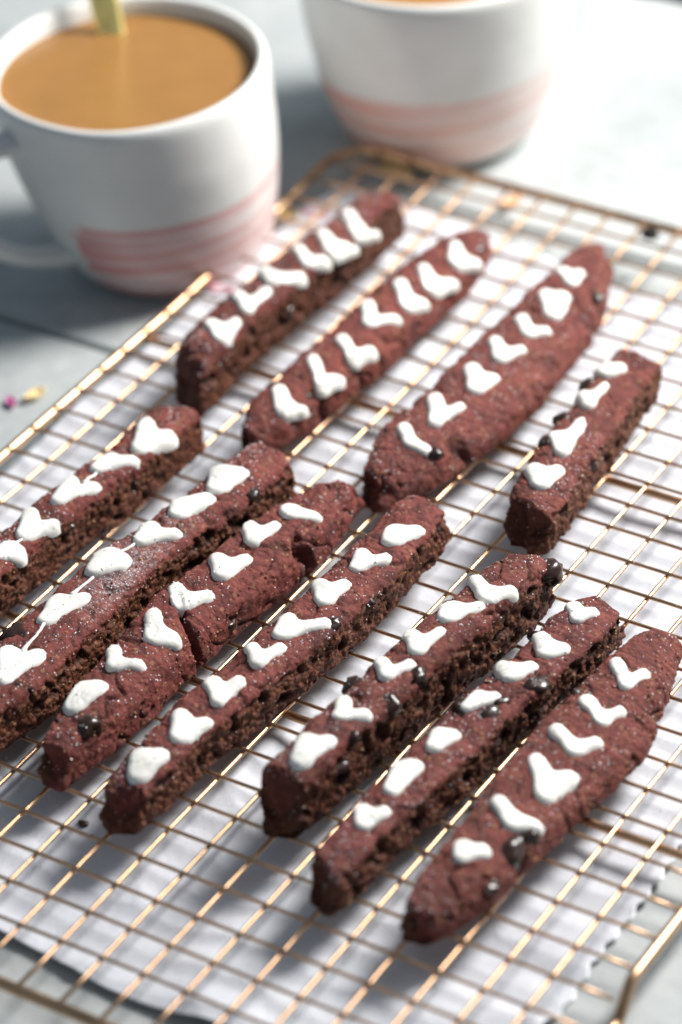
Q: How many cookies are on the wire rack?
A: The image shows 11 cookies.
